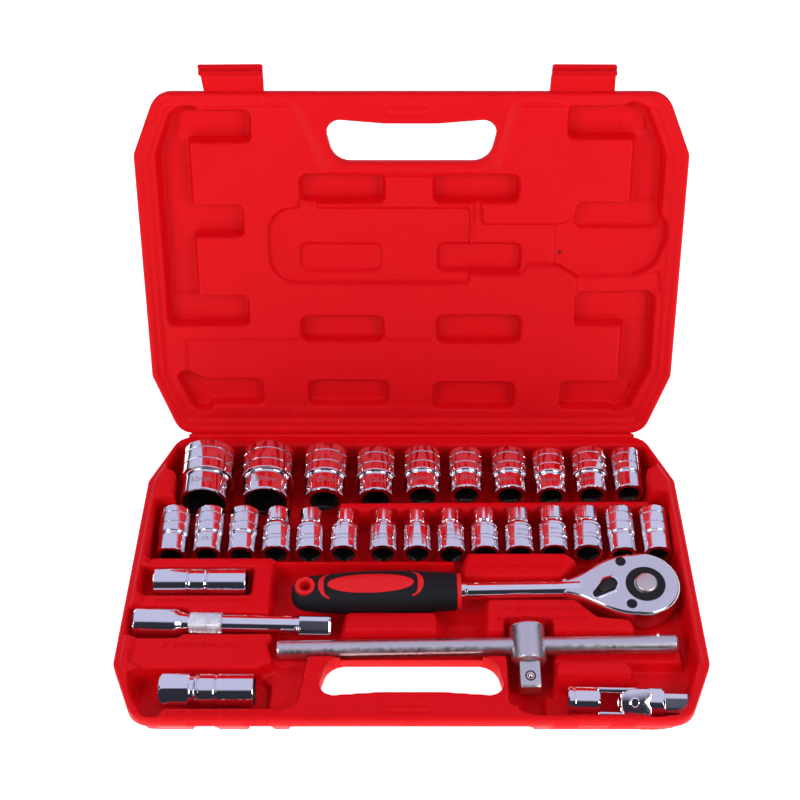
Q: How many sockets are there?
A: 27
